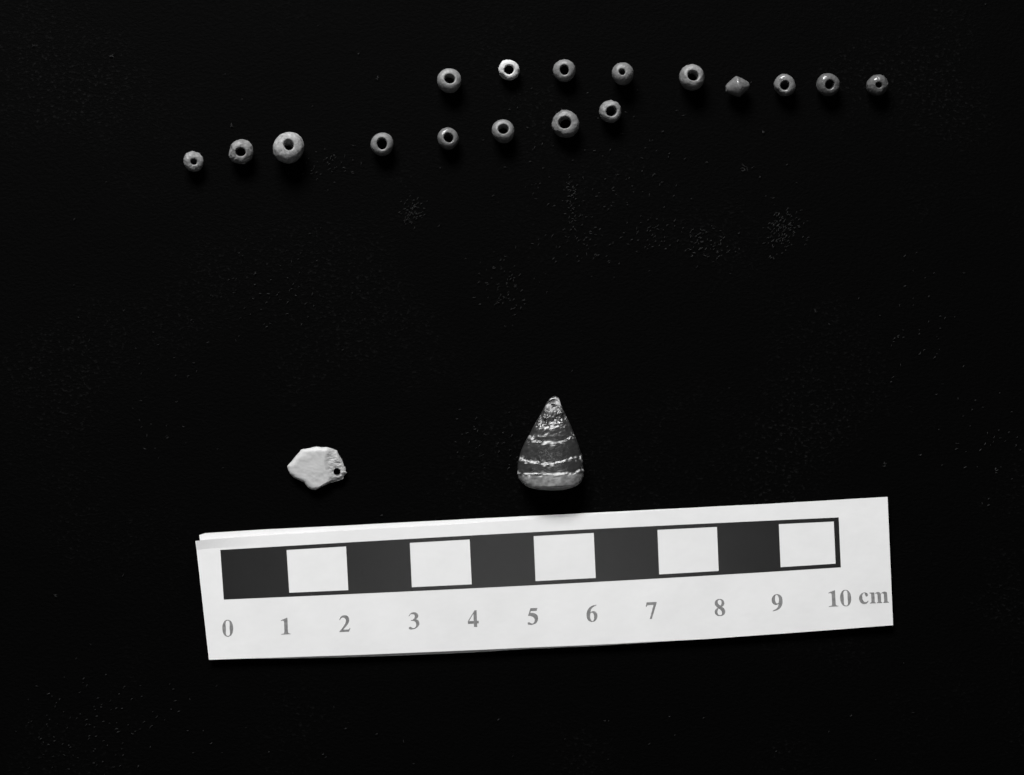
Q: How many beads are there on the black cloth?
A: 17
